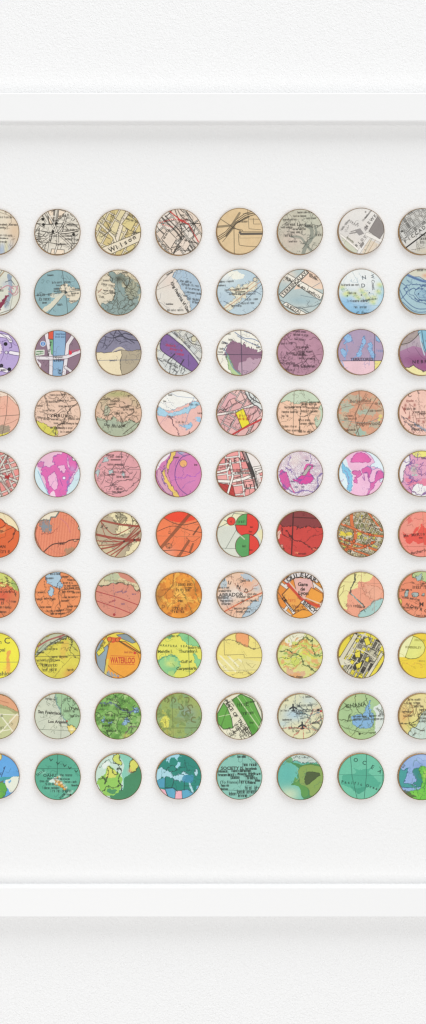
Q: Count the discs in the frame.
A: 80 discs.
